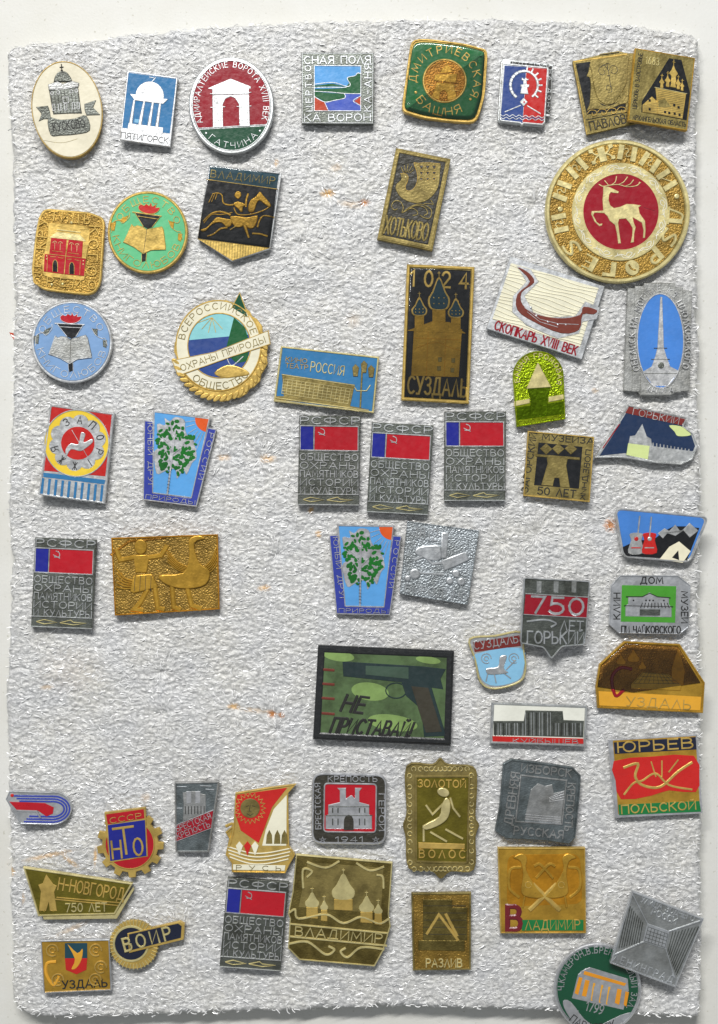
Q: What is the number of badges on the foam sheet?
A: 55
